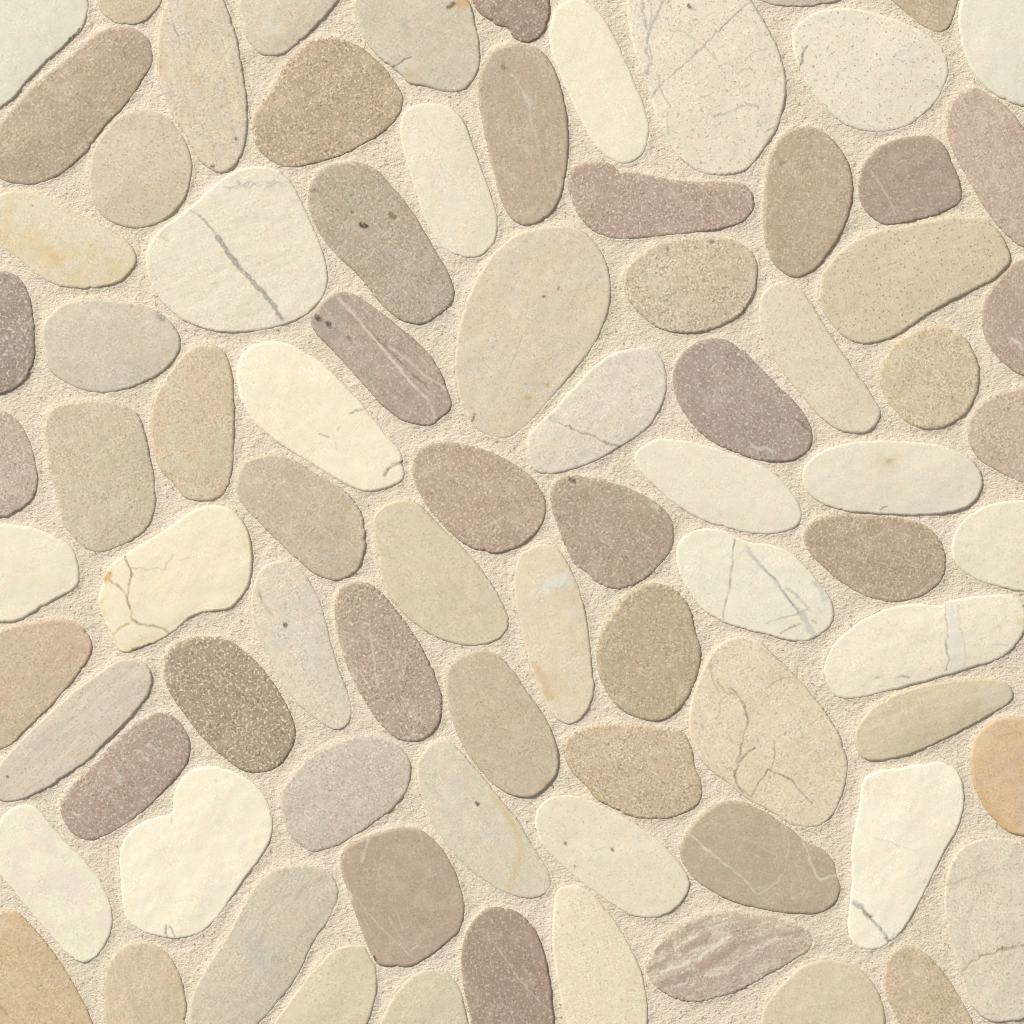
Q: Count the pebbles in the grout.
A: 84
